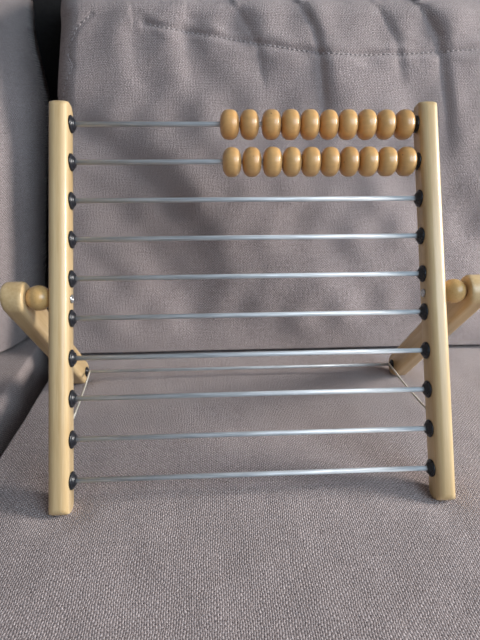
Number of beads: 20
